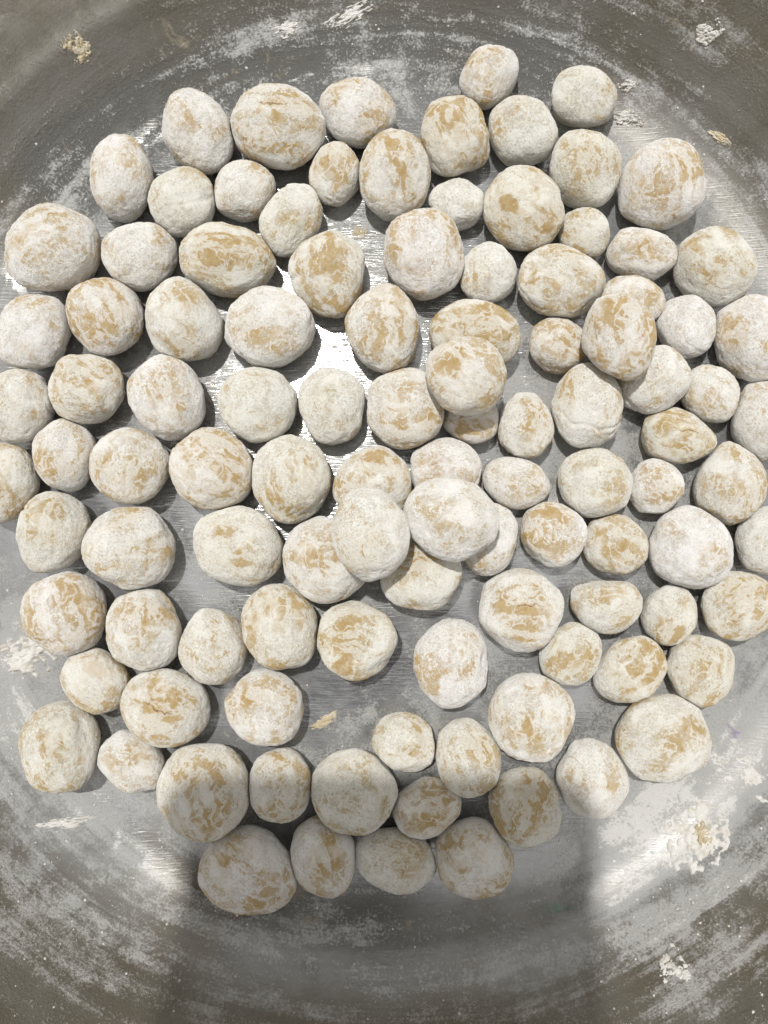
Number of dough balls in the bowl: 107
